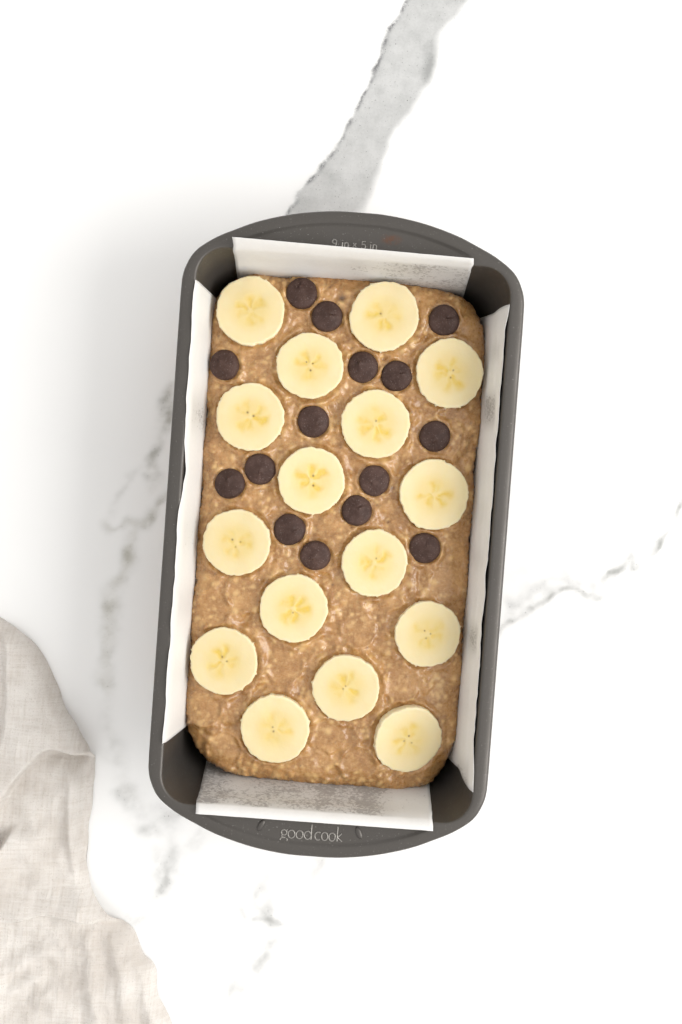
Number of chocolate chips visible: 15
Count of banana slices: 16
